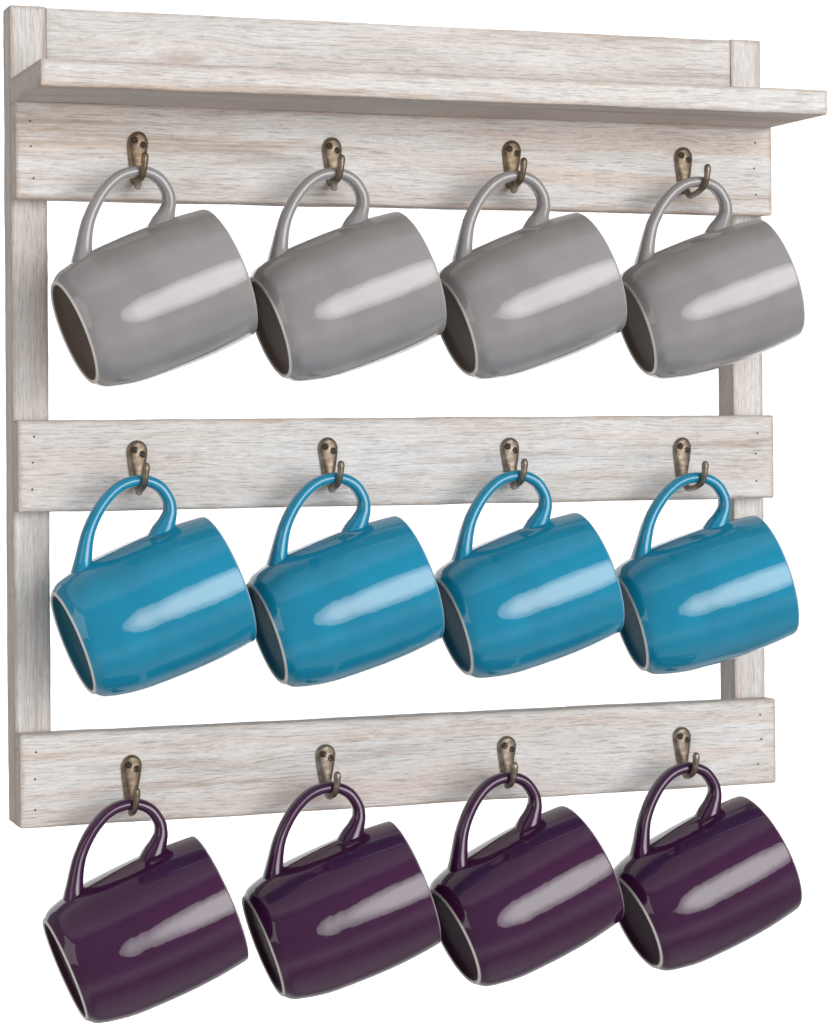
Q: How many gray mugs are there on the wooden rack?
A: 4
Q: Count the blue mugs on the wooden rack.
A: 4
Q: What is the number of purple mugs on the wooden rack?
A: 4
